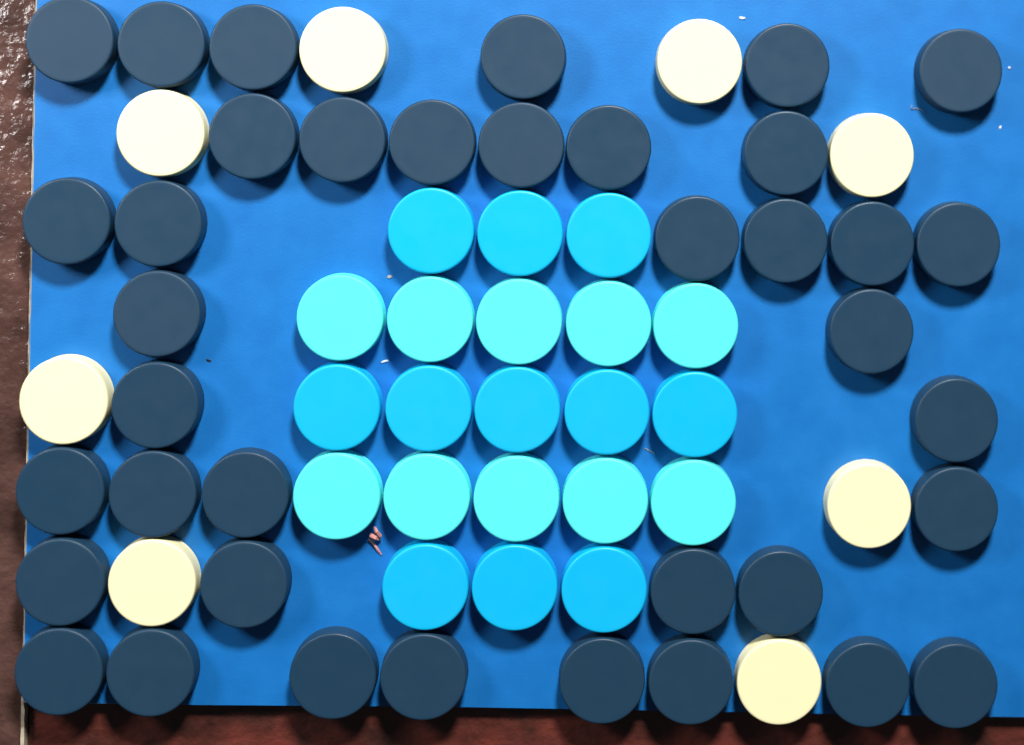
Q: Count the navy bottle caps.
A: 38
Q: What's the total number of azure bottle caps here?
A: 11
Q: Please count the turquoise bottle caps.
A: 10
